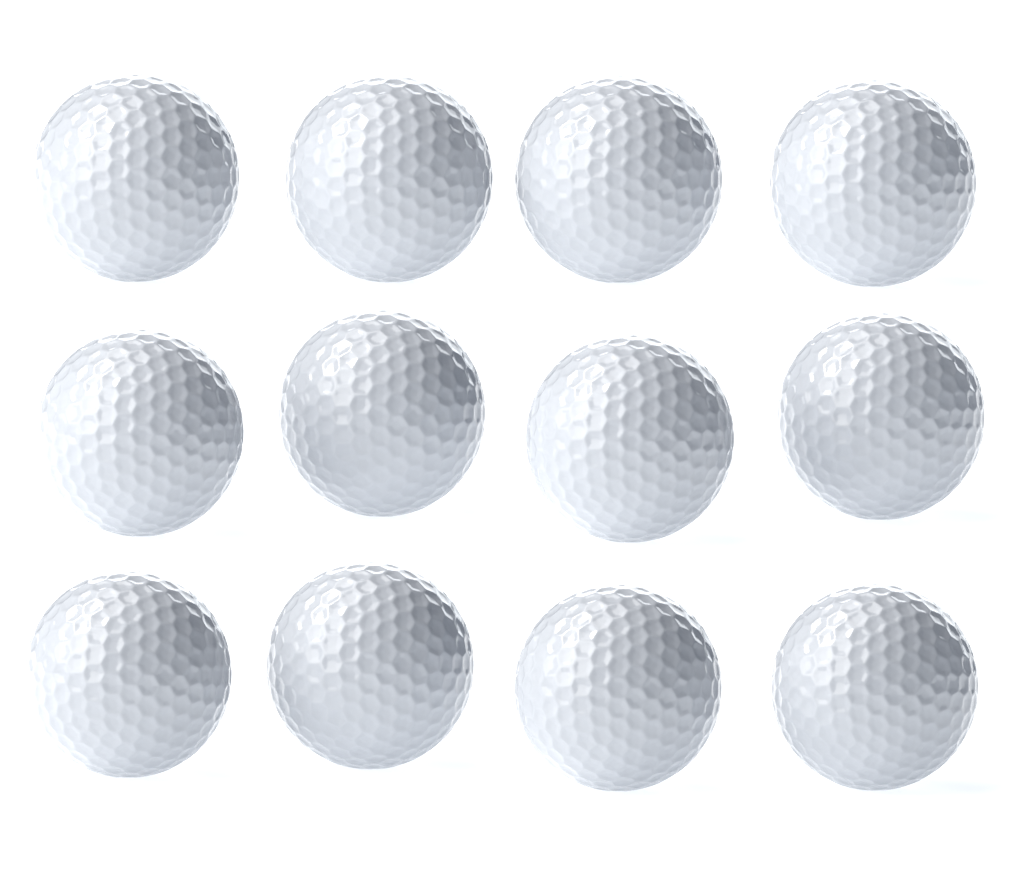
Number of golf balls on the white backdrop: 12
